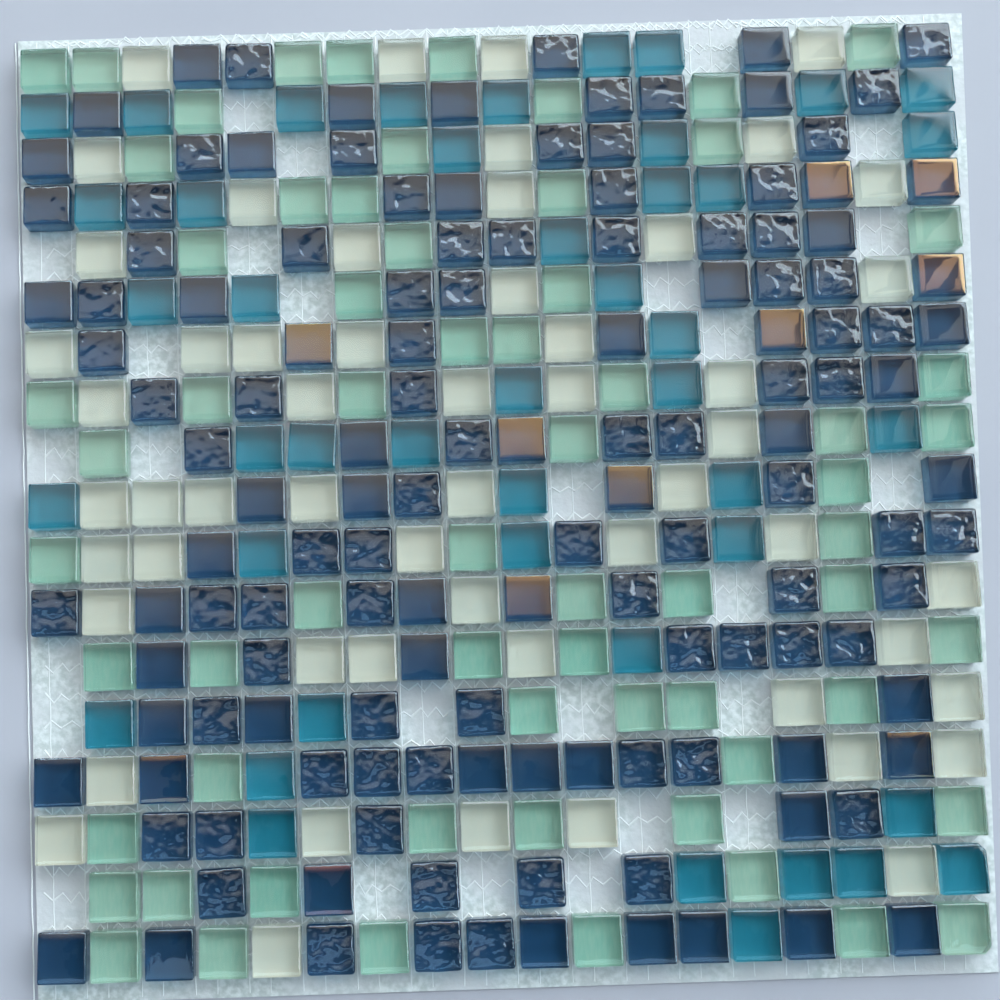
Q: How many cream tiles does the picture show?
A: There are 55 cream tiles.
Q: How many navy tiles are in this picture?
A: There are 133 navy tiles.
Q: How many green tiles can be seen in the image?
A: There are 65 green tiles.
